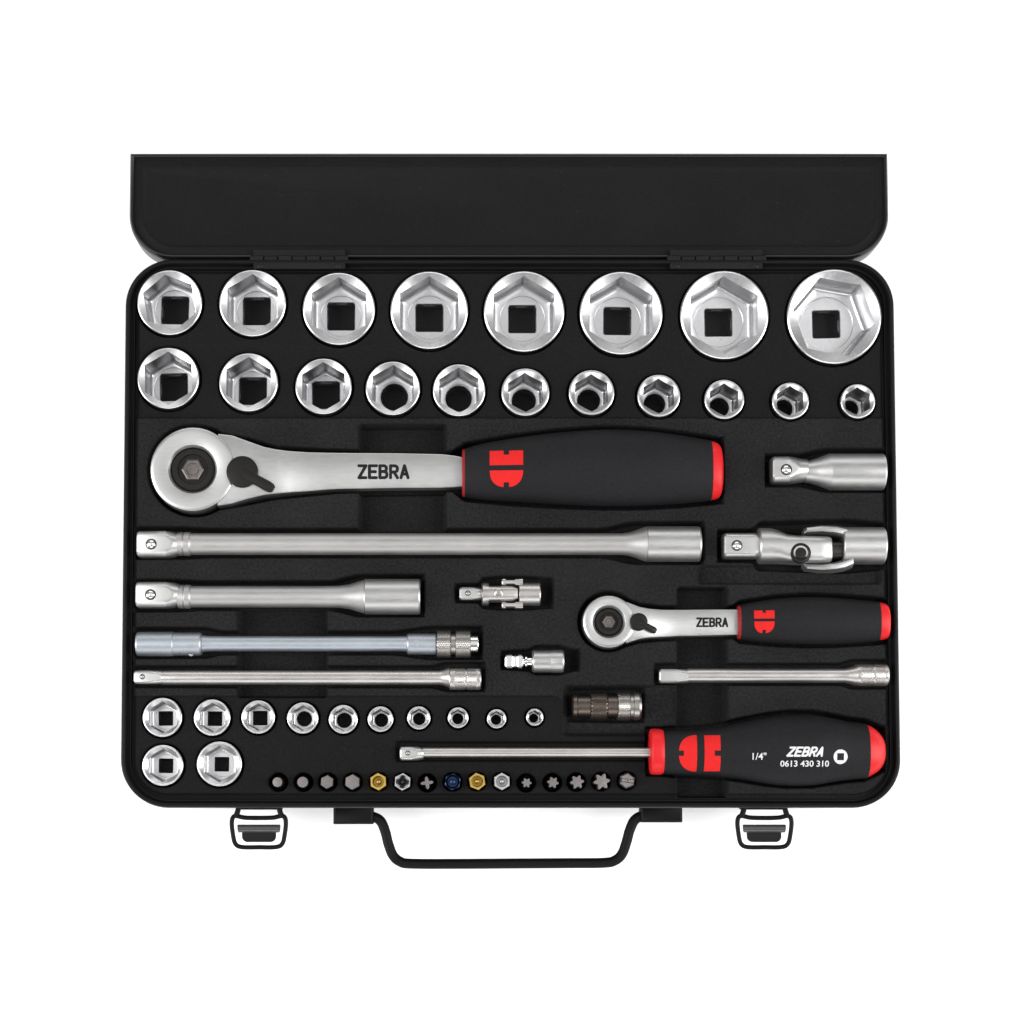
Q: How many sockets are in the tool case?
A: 31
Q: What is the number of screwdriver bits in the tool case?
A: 15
